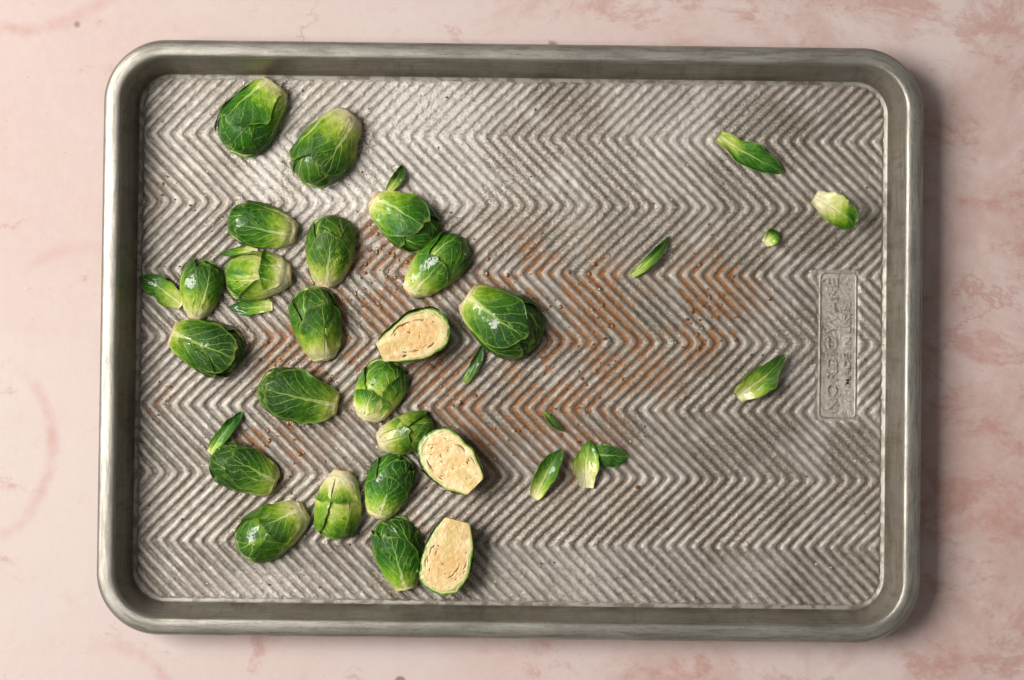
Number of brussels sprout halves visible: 22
